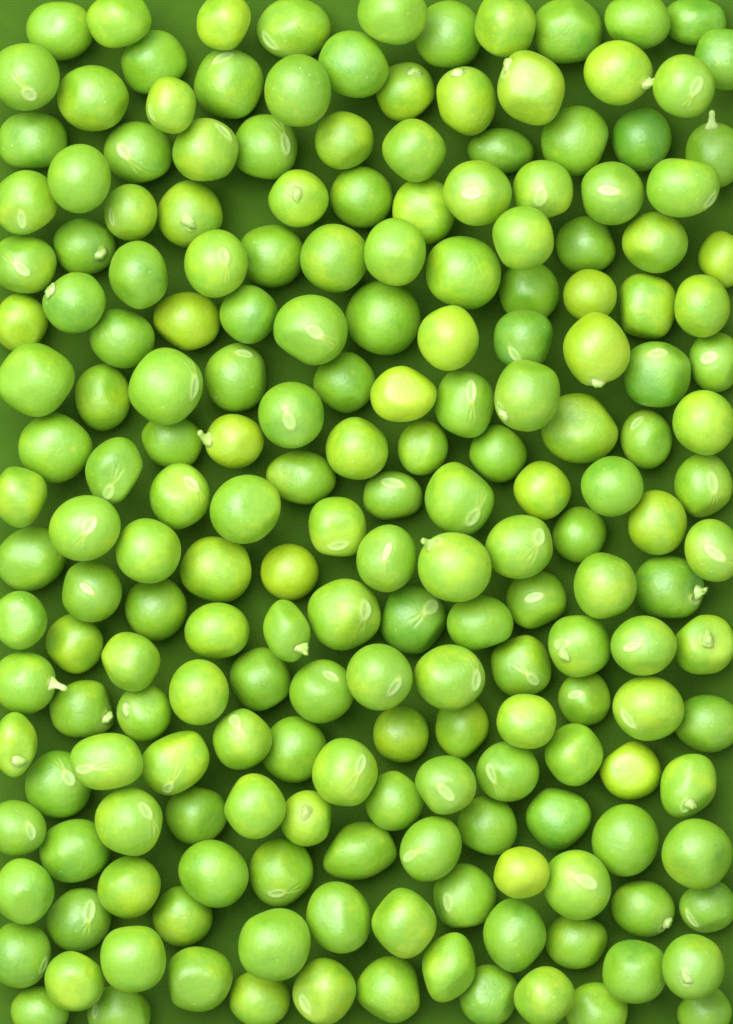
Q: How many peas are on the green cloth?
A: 200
